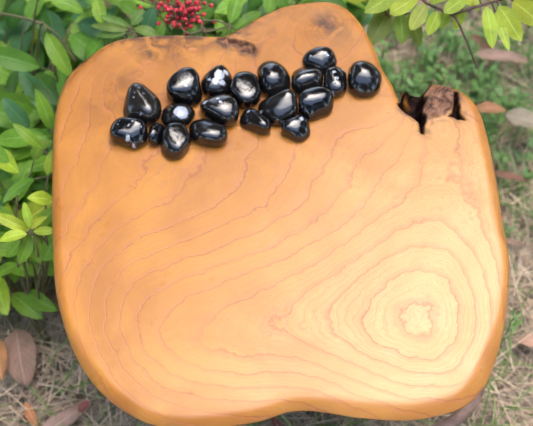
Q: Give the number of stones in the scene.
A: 19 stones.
